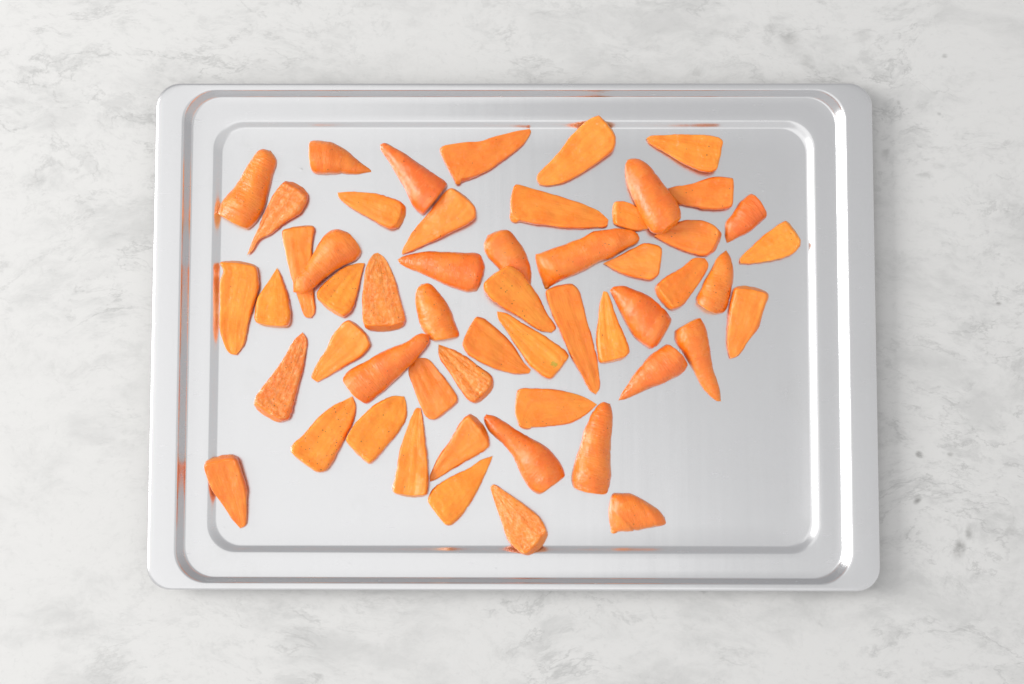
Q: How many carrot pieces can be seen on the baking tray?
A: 54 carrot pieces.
